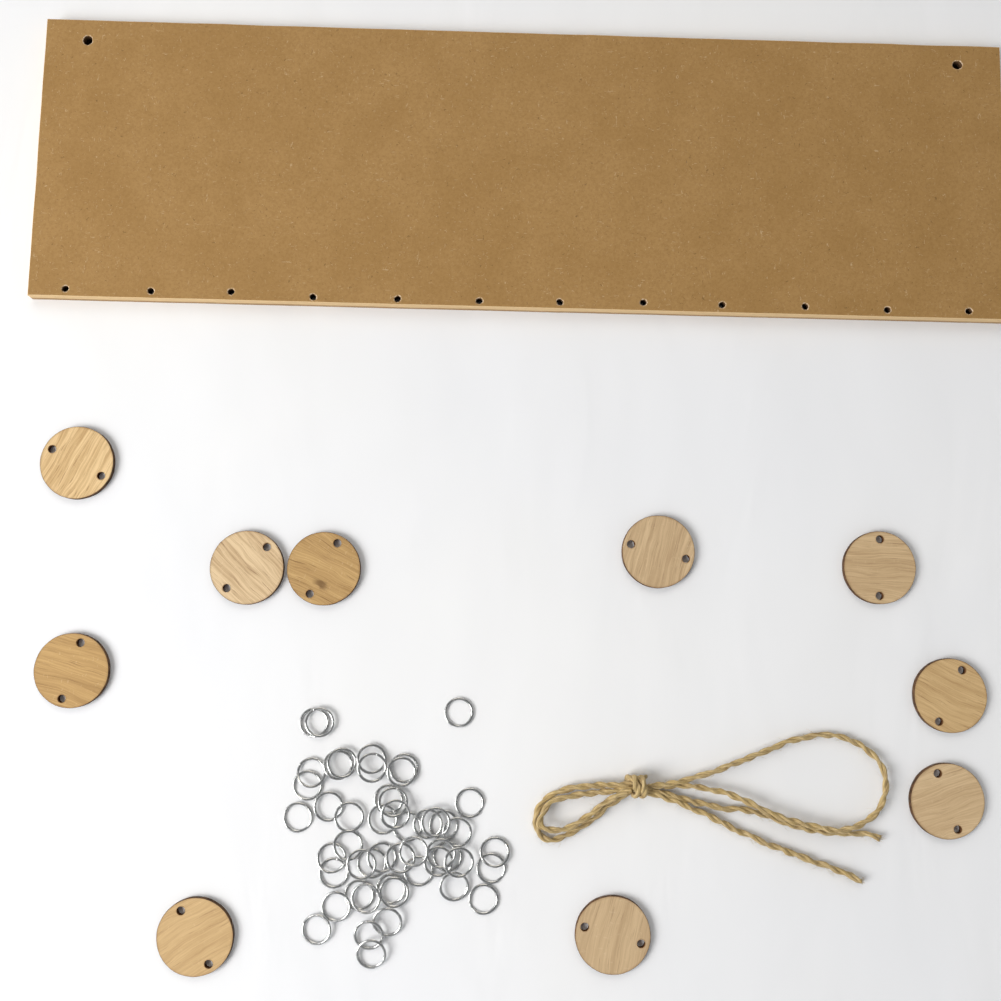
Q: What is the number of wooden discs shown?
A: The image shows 10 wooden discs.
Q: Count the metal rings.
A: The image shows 50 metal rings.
